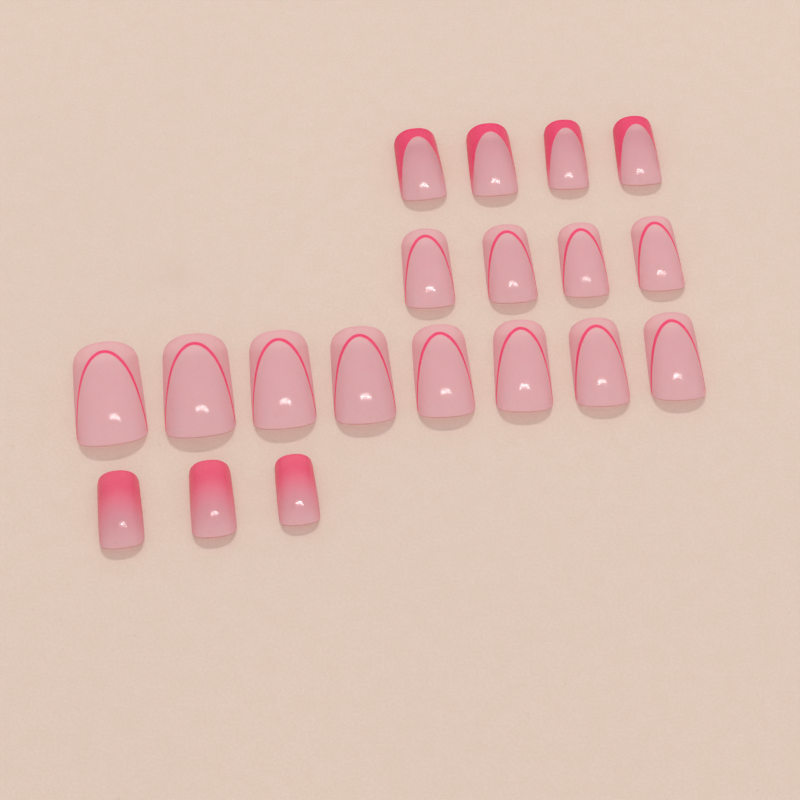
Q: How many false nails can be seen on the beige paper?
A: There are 19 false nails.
